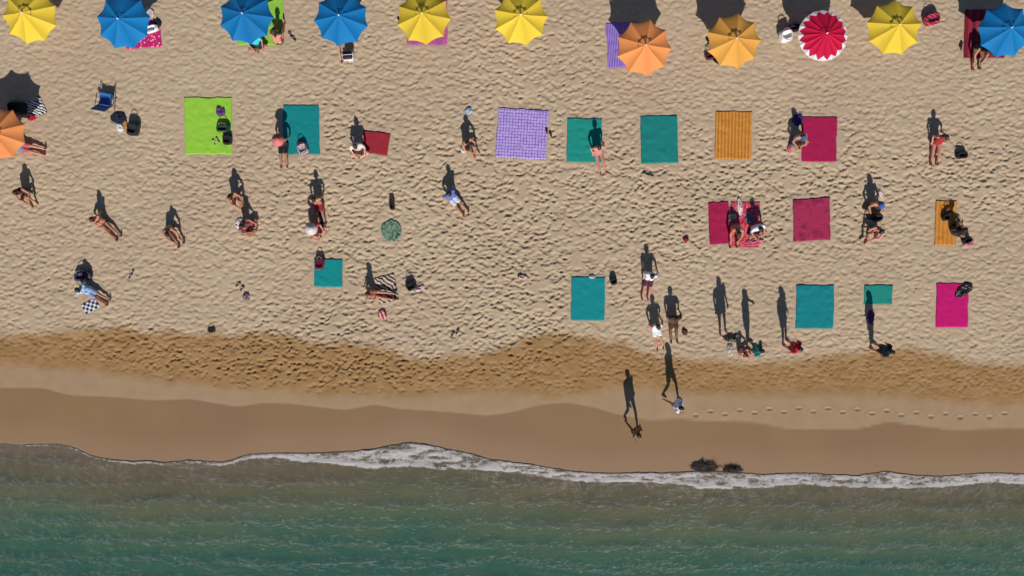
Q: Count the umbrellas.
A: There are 12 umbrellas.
